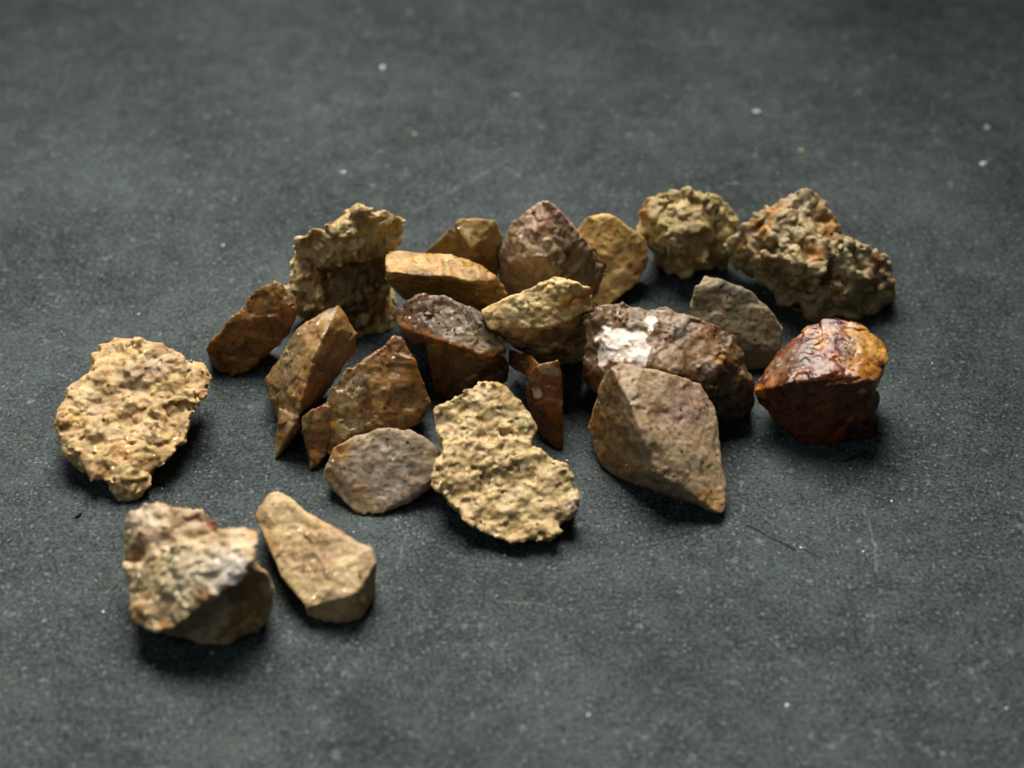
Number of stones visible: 22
